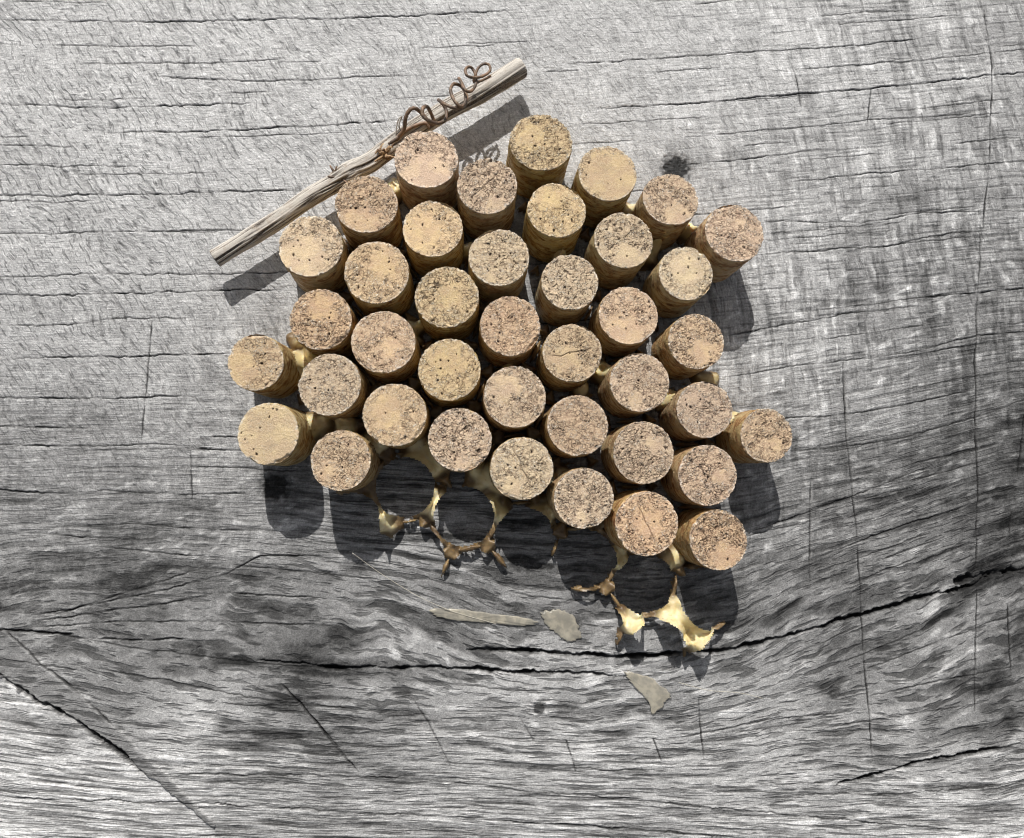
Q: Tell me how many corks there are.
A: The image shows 40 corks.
